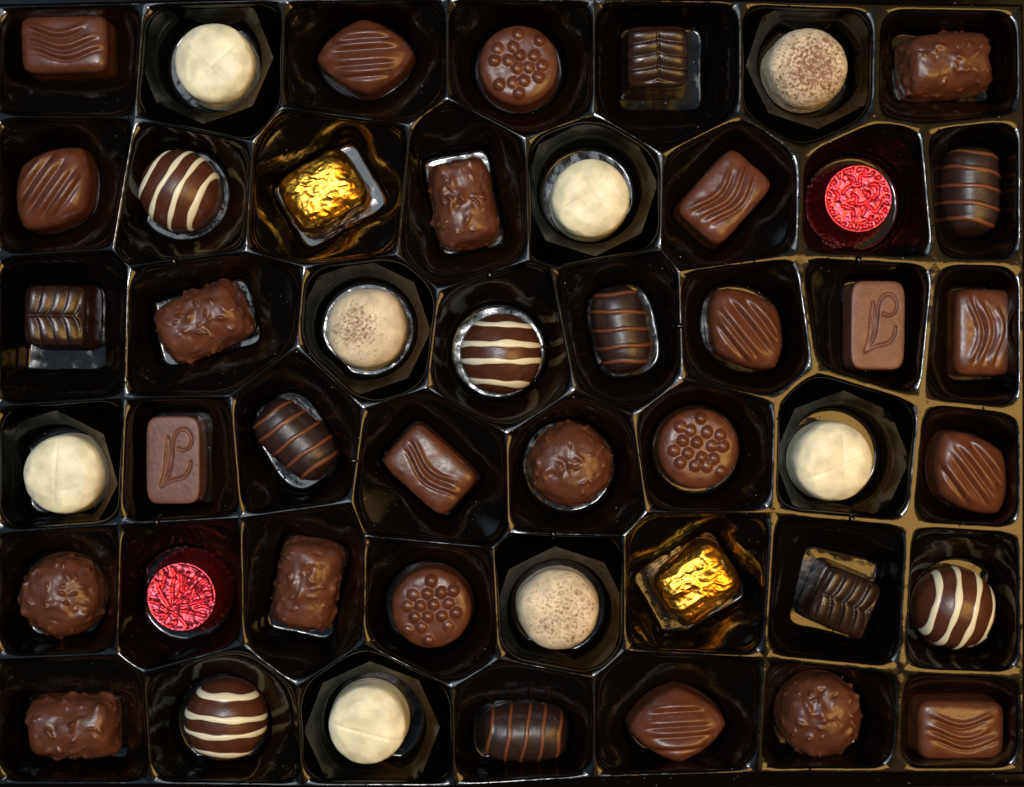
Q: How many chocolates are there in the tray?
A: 46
